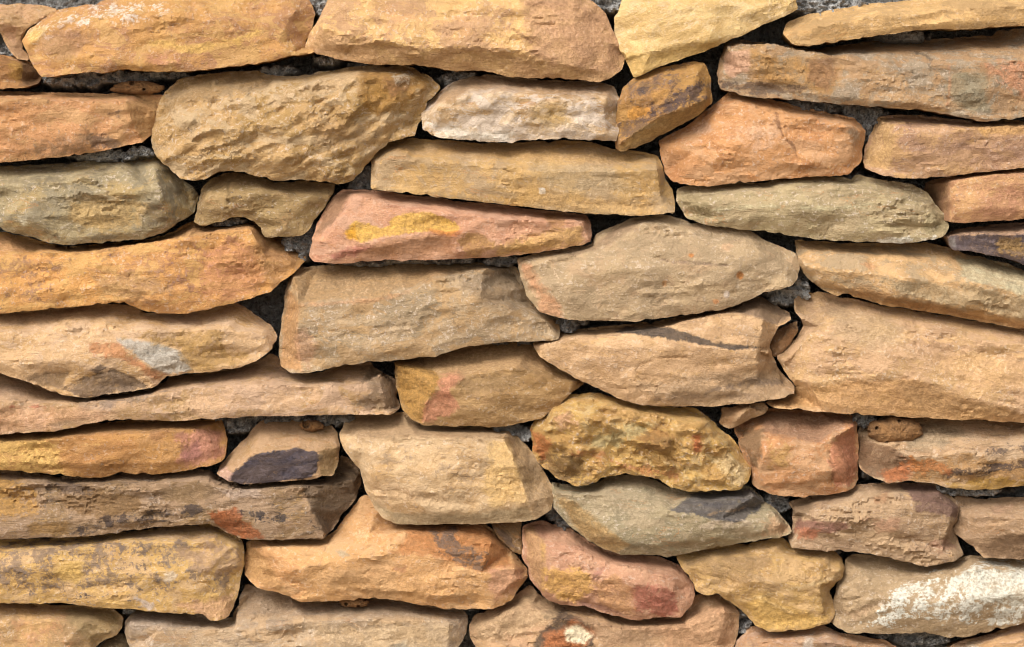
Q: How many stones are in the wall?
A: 53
